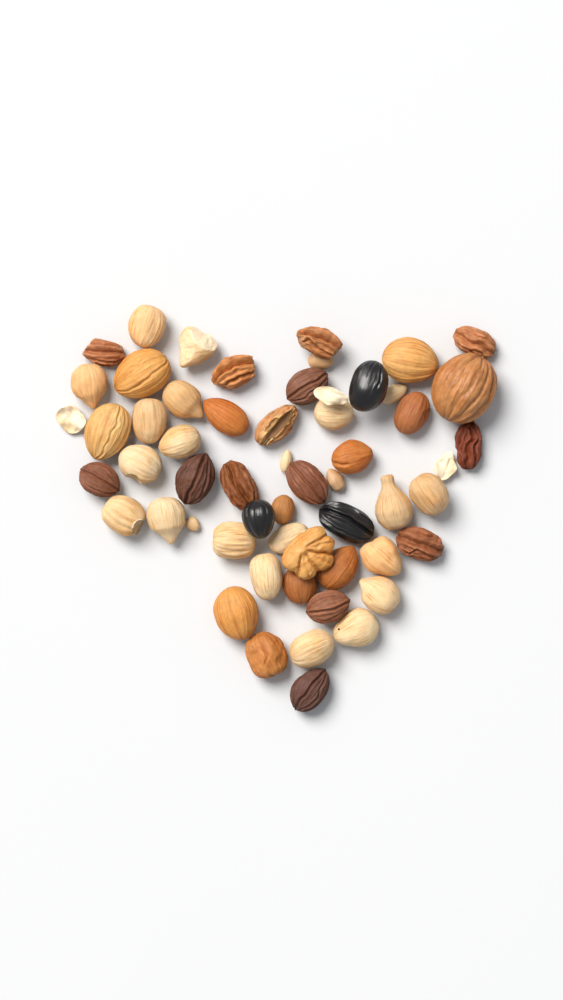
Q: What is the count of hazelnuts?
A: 19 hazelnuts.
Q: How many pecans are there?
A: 14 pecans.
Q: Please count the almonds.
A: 11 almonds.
